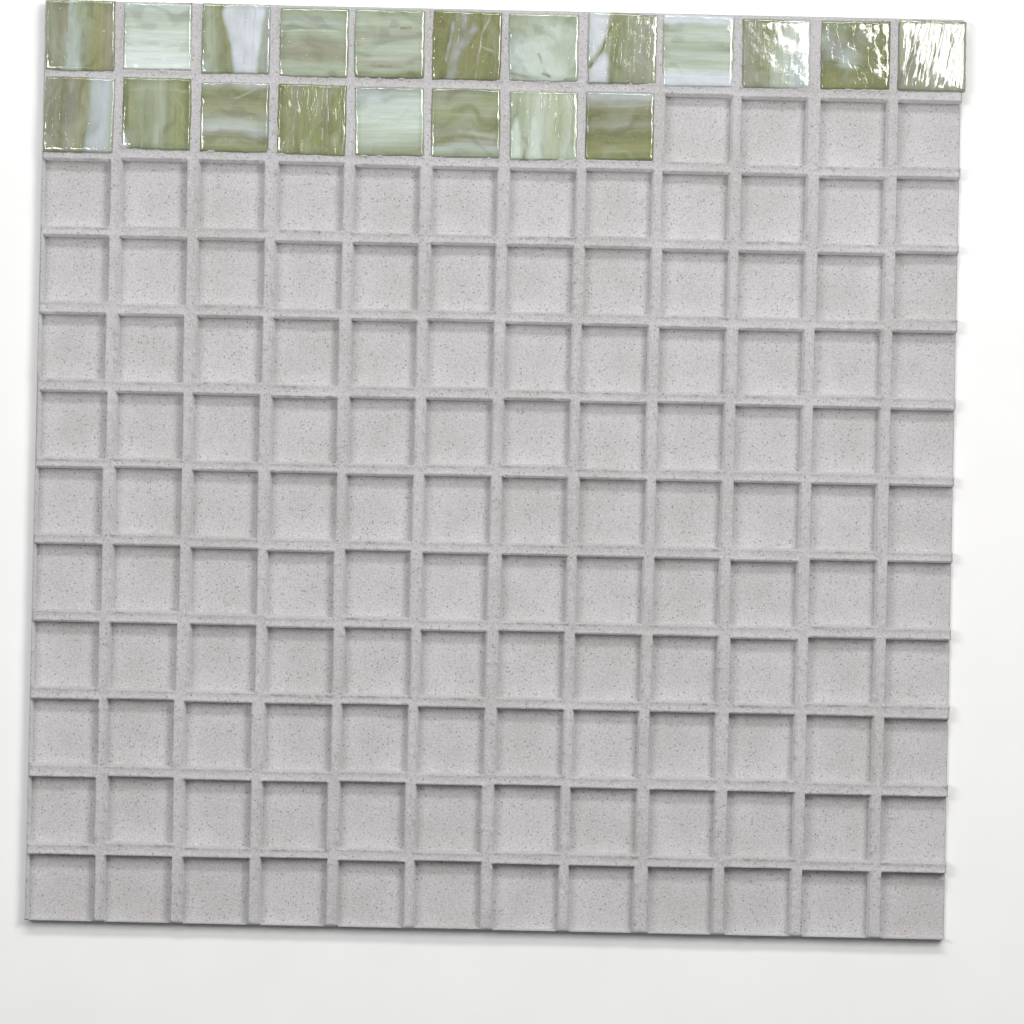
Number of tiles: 20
